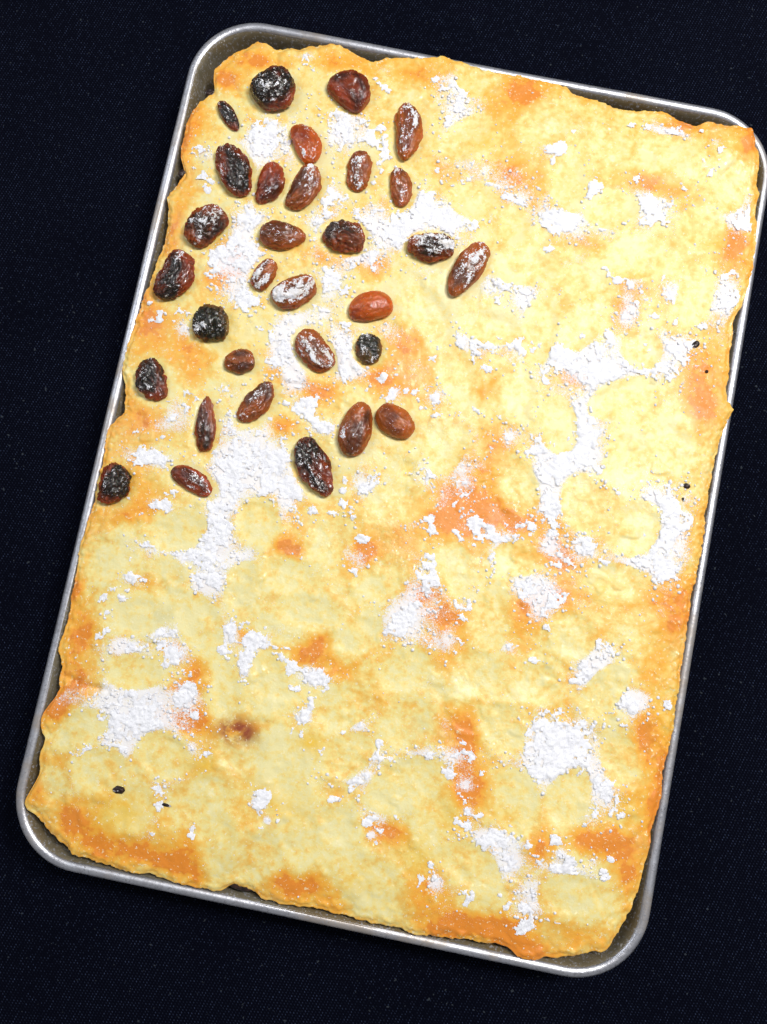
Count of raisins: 31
